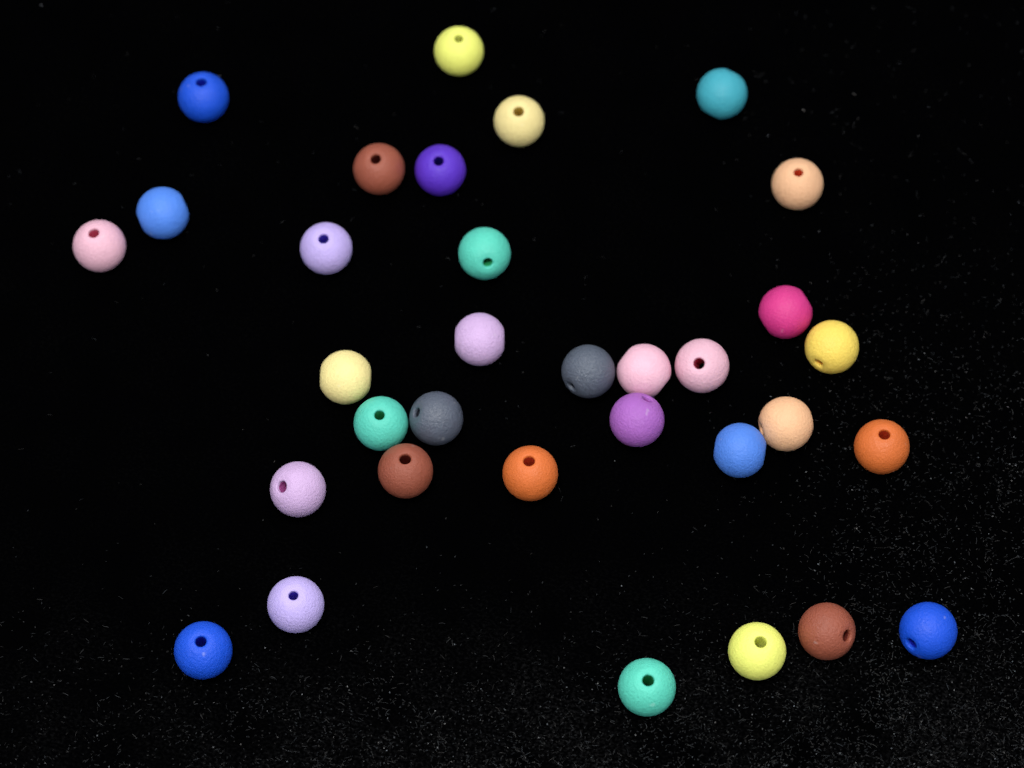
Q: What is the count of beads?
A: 33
